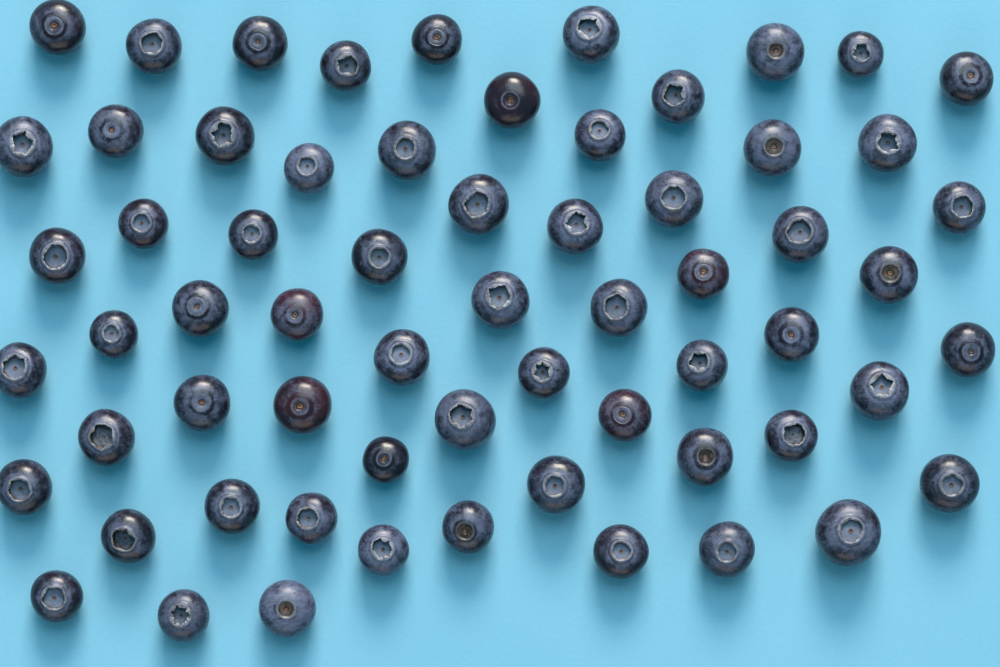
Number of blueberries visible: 64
